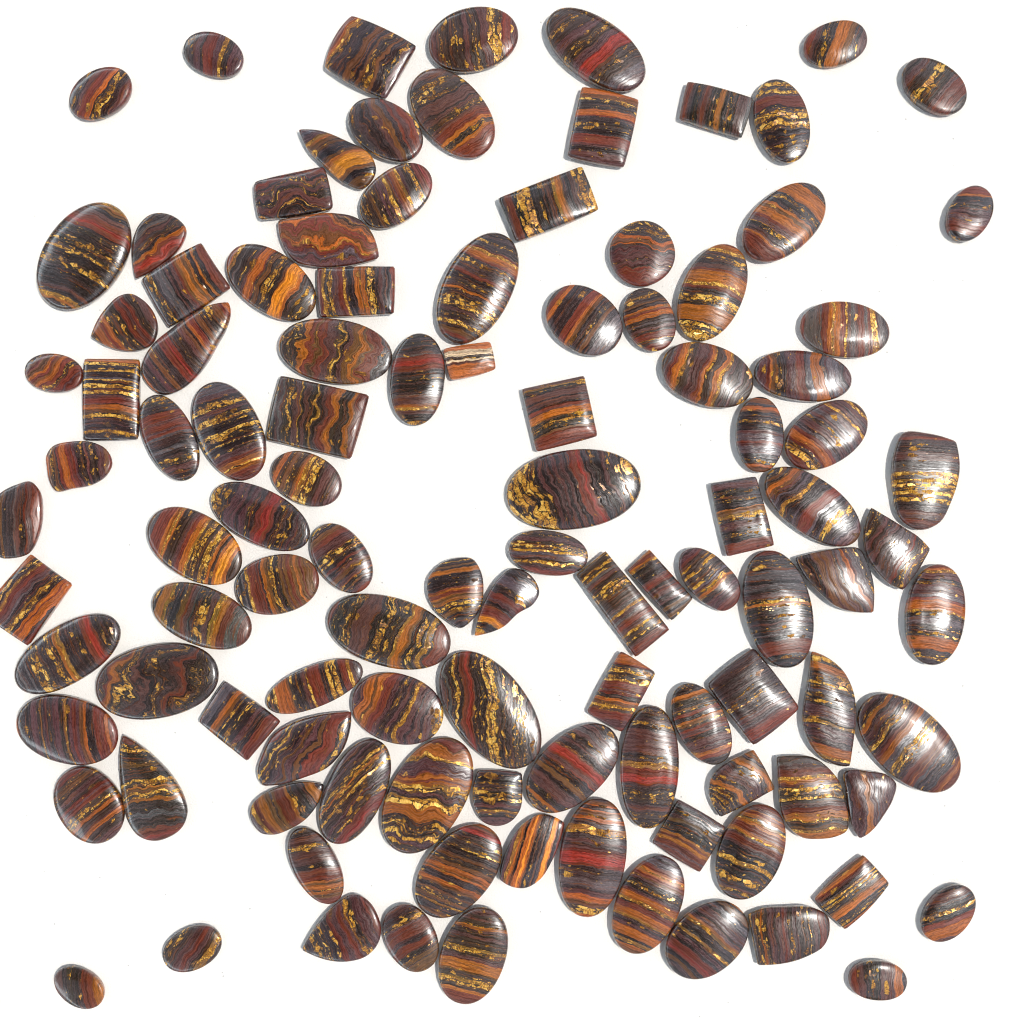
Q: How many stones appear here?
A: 110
